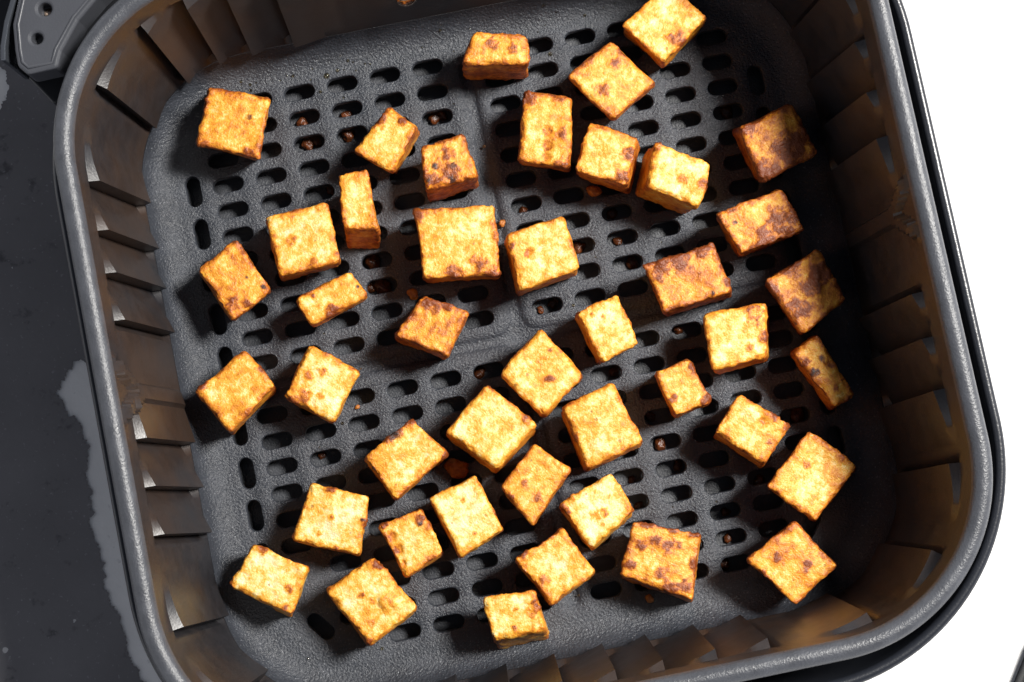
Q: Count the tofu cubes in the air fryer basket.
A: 43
